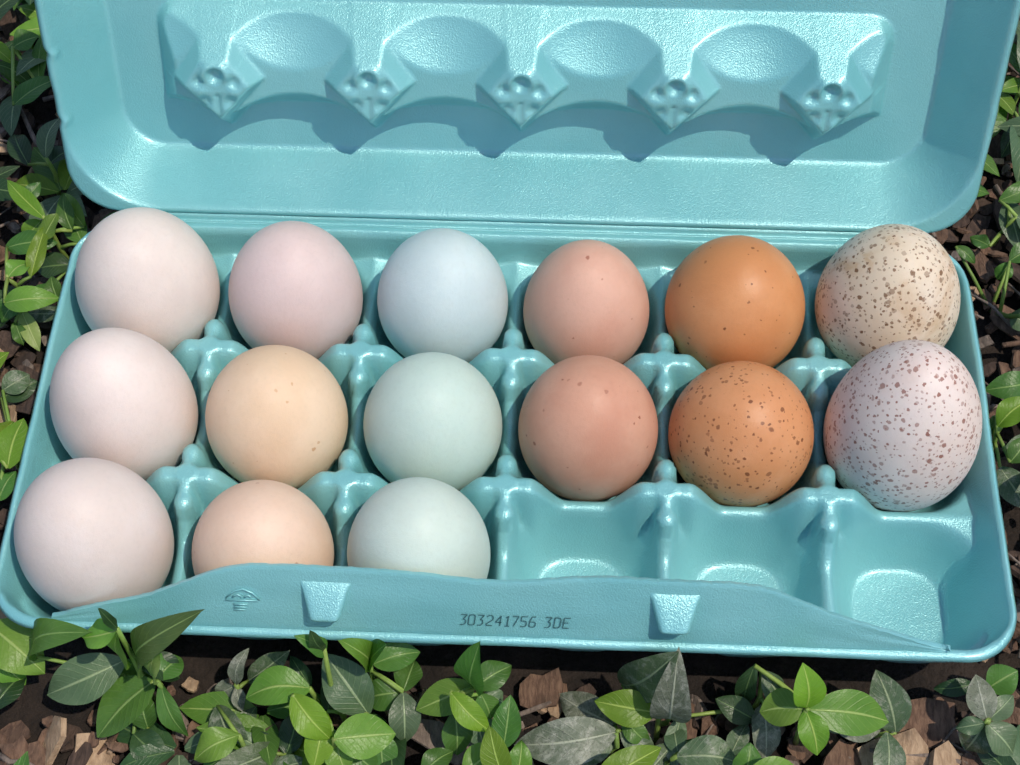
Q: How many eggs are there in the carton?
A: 15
